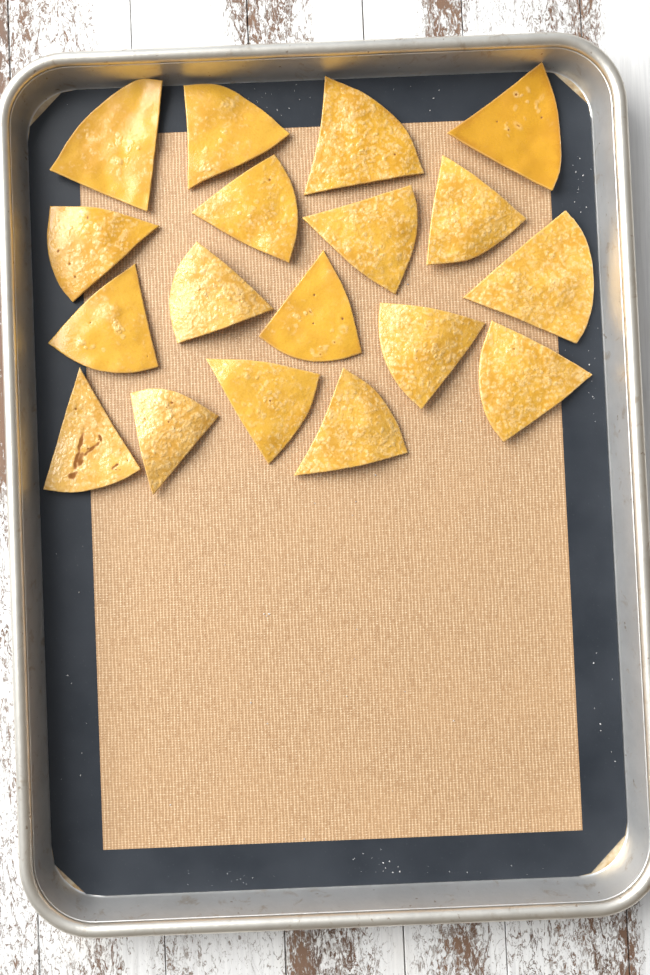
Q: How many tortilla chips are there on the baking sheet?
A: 18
